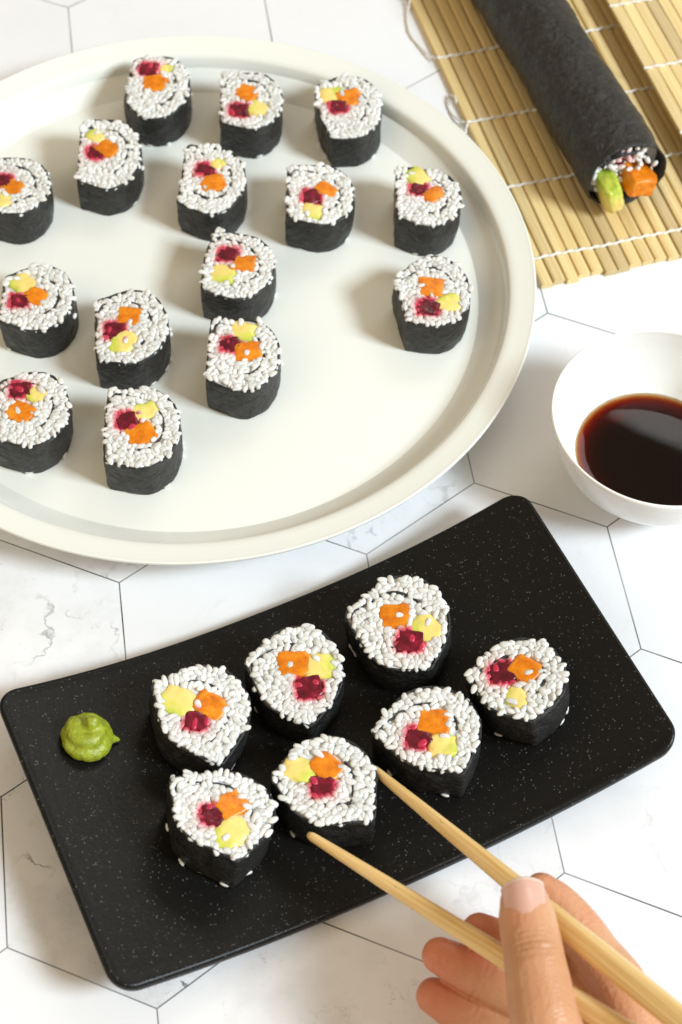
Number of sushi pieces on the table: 22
